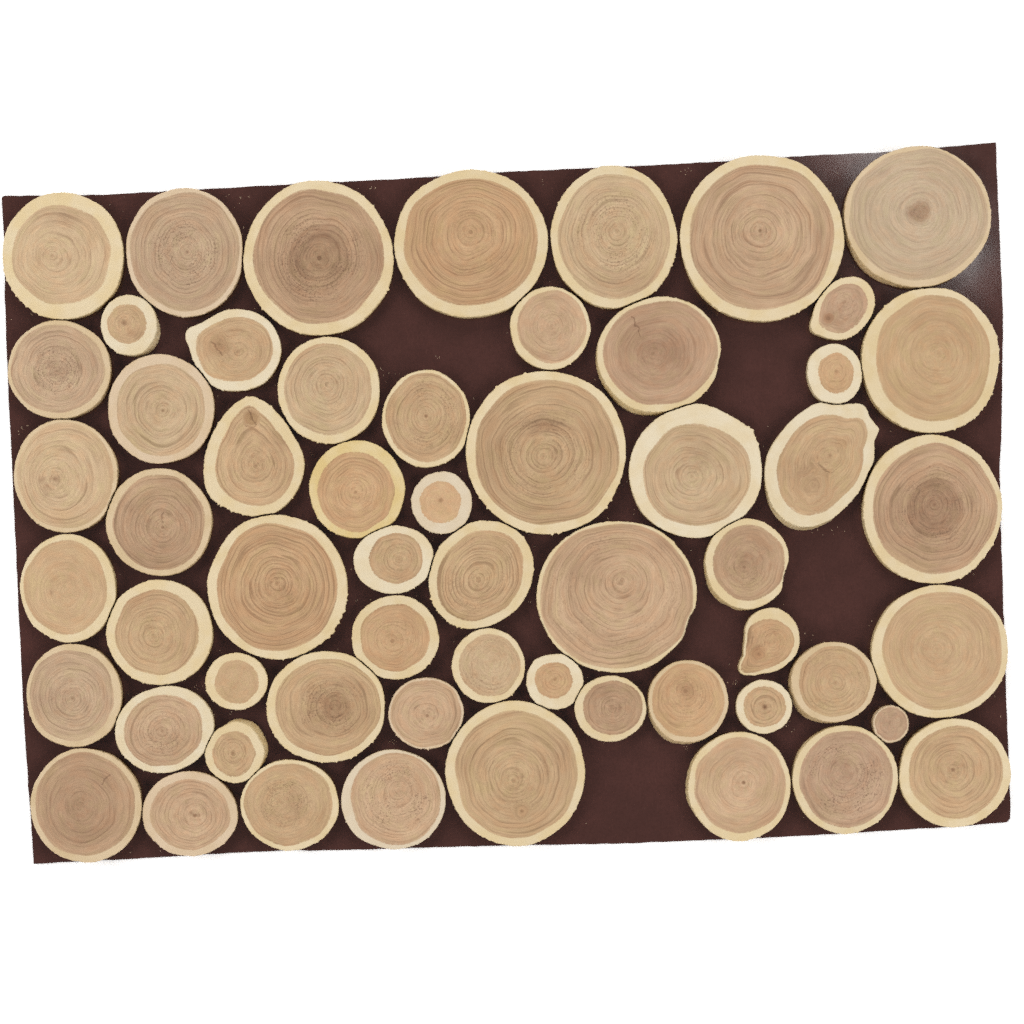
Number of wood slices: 58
